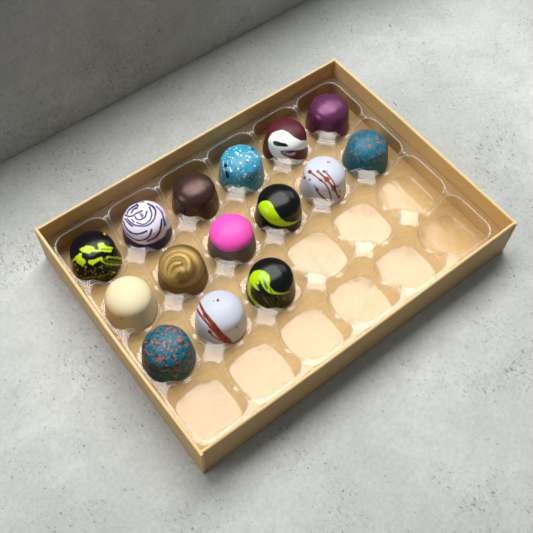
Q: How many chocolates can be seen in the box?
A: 15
